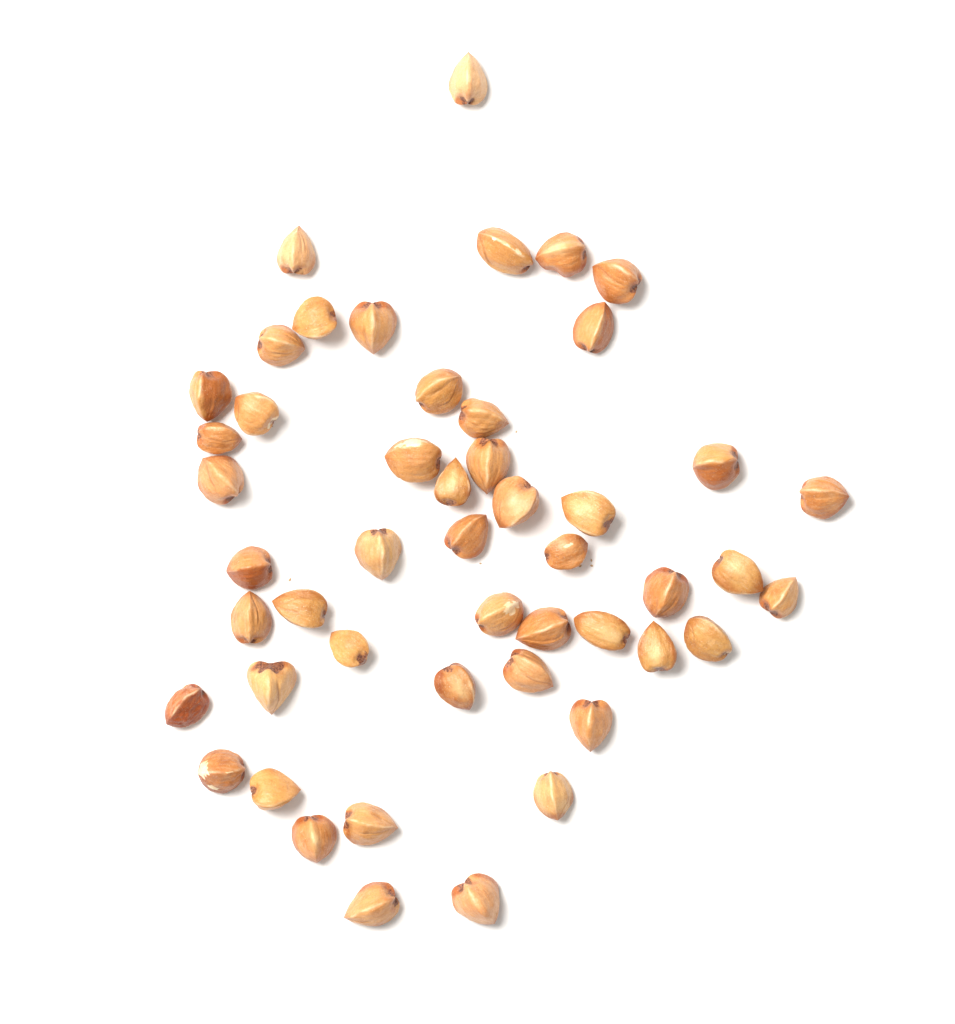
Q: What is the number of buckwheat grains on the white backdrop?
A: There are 49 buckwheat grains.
